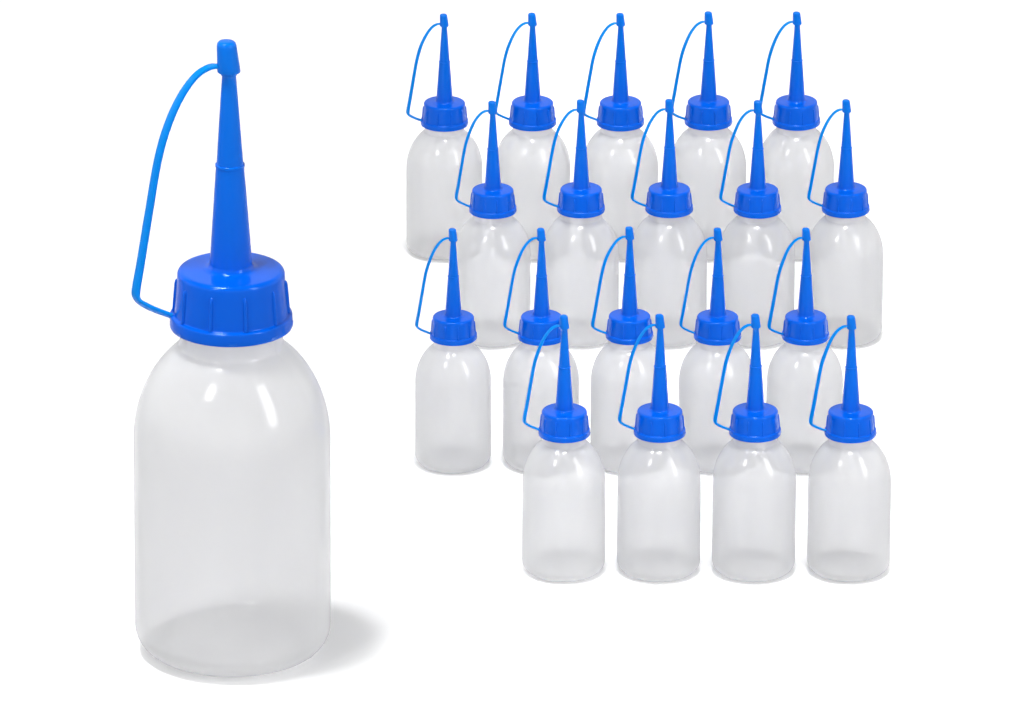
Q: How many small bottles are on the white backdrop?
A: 19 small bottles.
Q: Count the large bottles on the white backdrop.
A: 1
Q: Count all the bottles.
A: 20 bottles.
